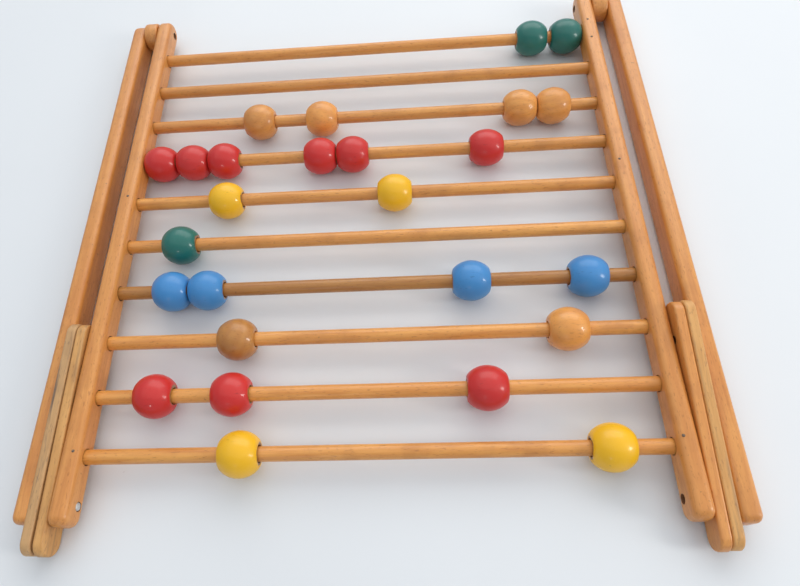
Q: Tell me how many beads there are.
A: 26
